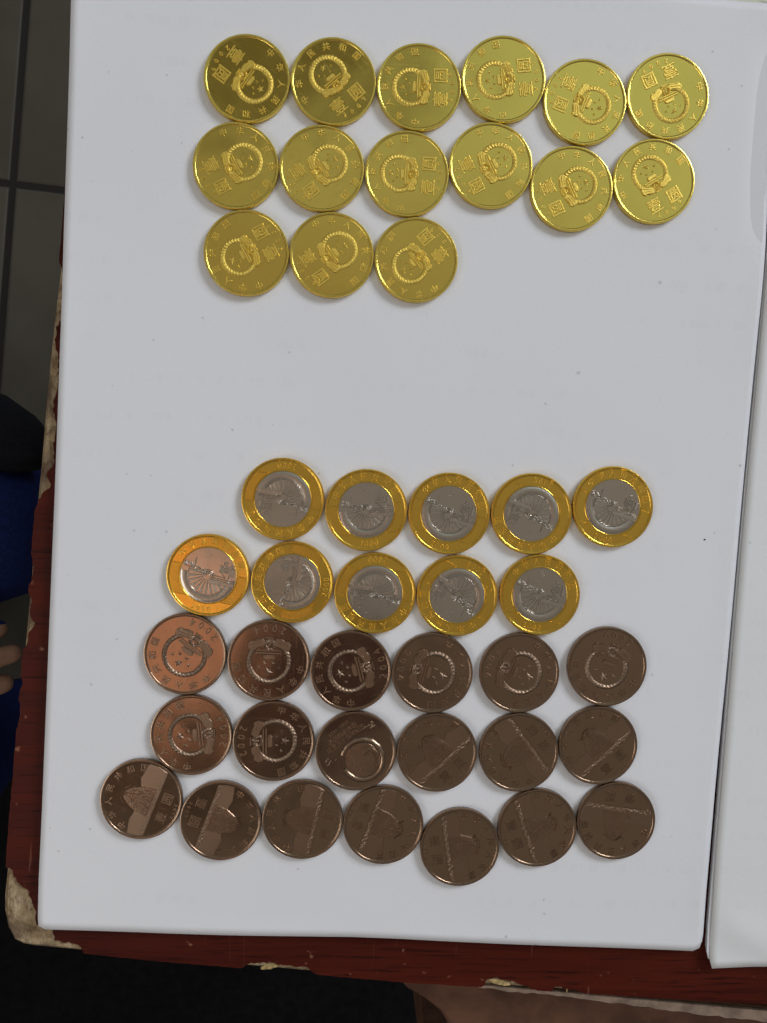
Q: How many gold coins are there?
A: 15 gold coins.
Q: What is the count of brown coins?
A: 19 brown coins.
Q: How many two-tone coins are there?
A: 10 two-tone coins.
